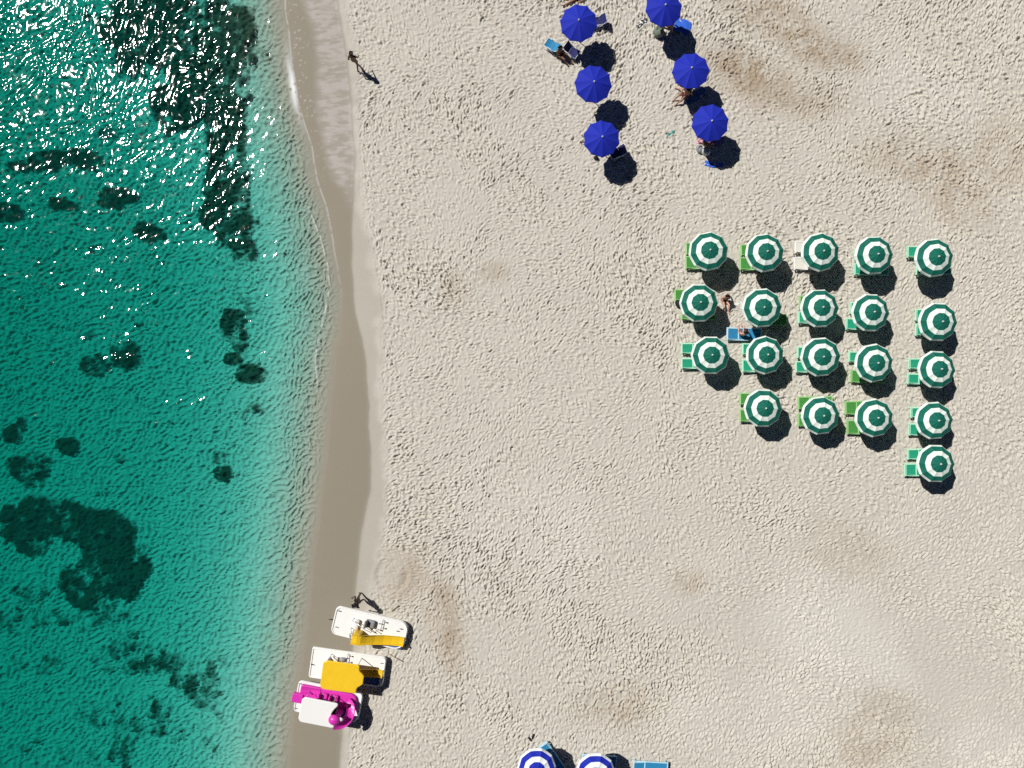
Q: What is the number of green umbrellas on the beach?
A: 20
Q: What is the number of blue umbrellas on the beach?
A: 8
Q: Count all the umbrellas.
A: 28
